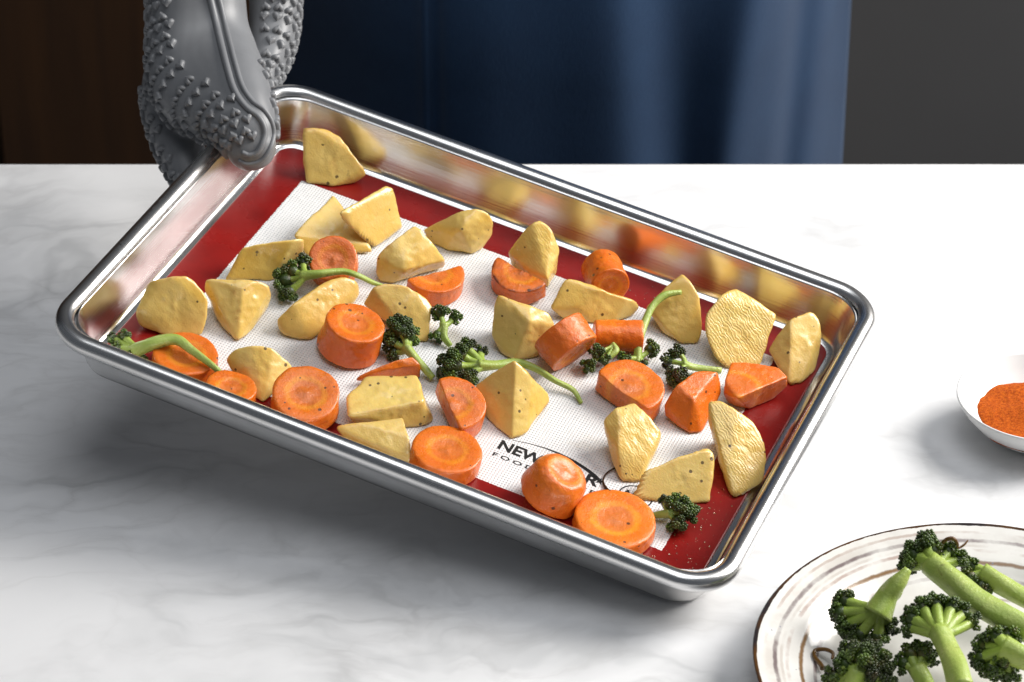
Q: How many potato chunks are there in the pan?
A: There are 23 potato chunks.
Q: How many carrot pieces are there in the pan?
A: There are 18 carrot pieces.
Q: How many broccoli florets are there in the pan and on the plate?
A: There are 16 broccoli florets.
